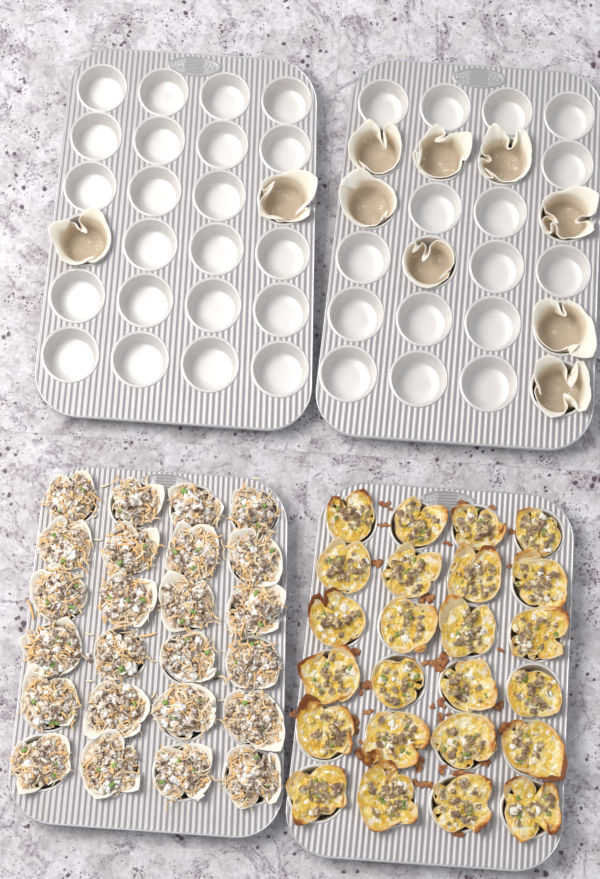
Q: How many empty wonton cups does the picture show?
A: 10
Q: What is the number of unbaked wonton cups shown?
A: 24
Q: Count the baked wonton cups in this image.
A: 24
